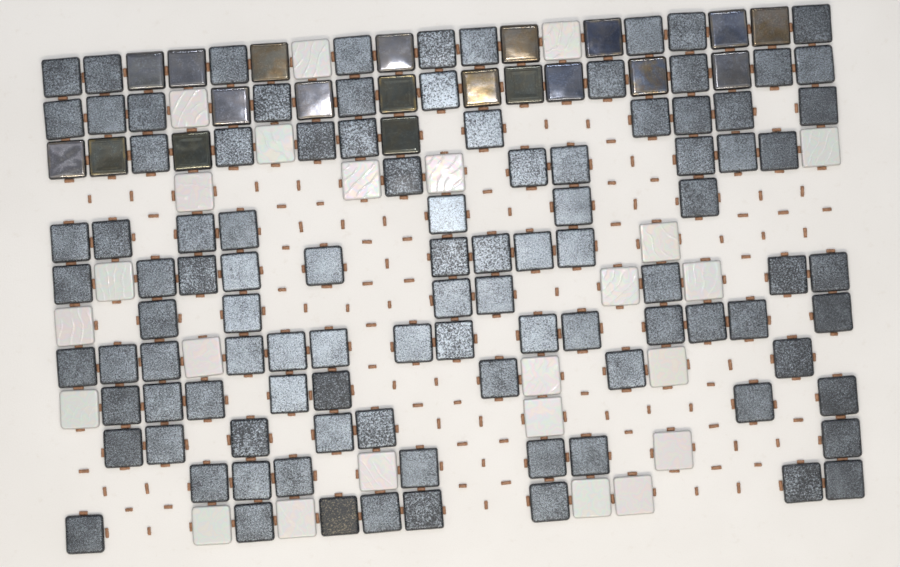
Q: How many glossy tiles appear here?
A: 20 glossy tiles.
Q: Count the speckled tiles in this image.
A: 101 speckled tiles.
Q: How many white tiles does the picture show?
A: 24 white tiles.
